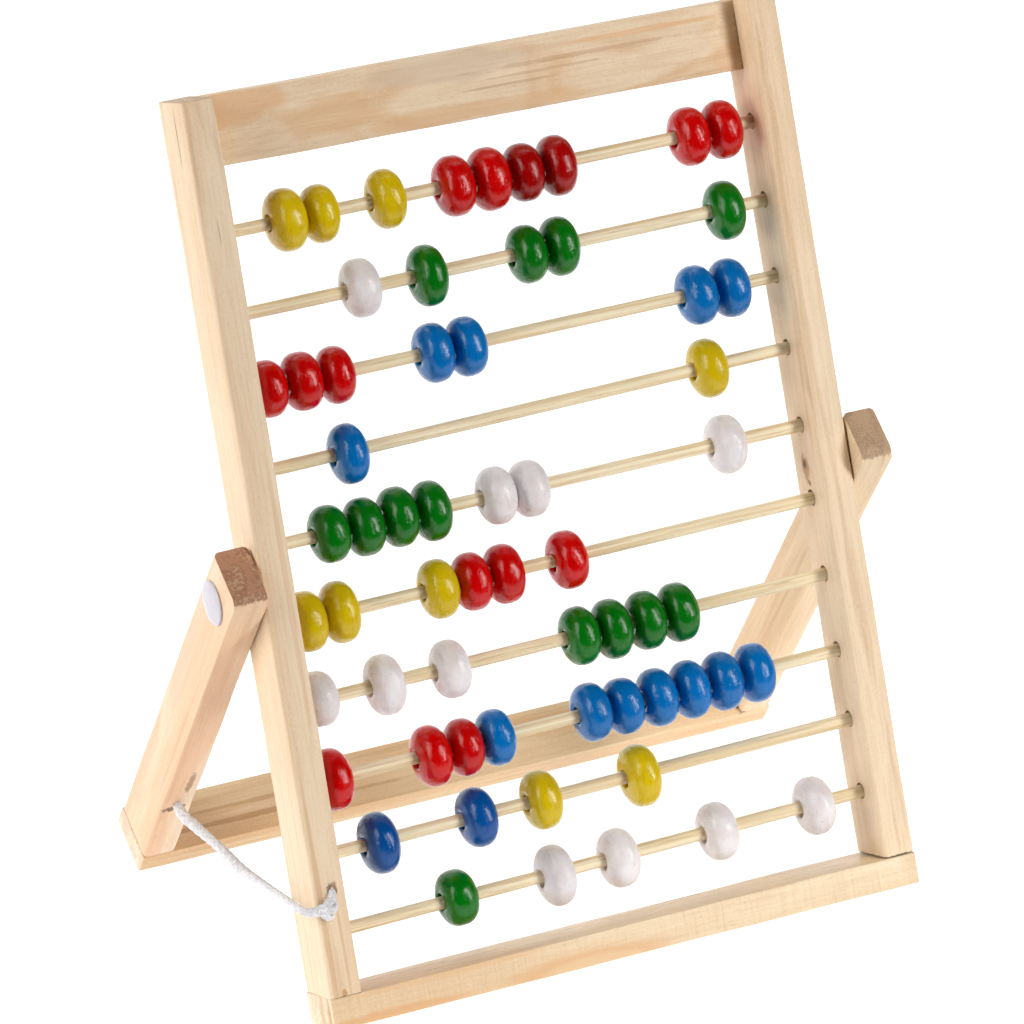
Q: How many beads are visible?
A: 62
